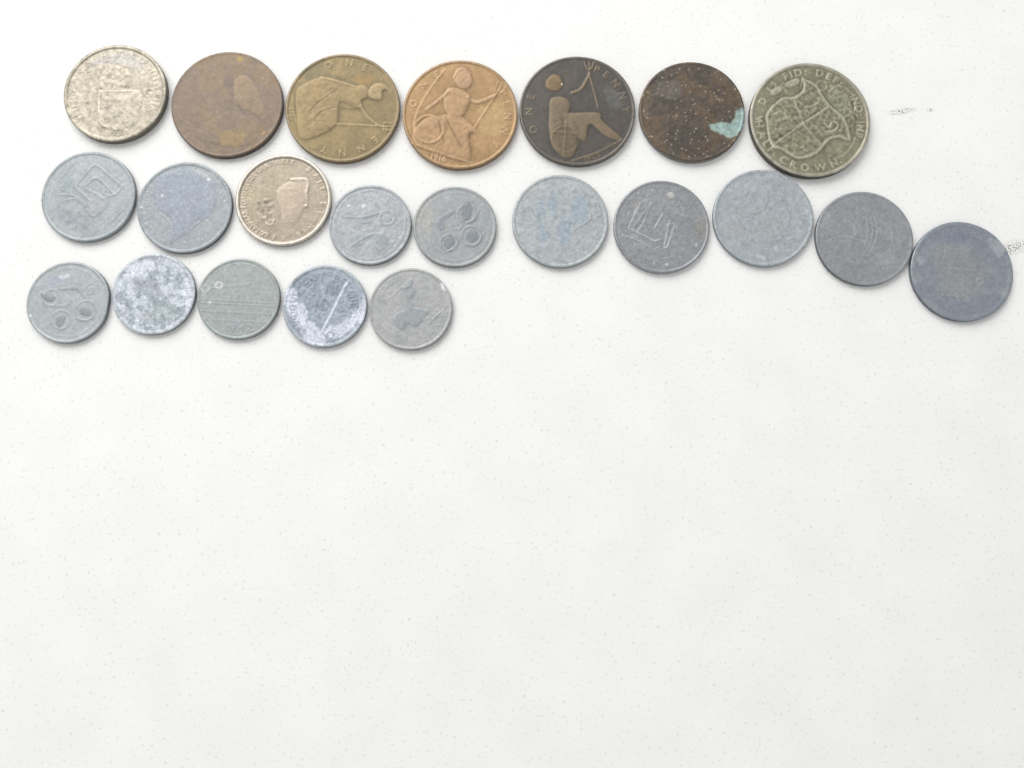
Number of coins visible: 22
